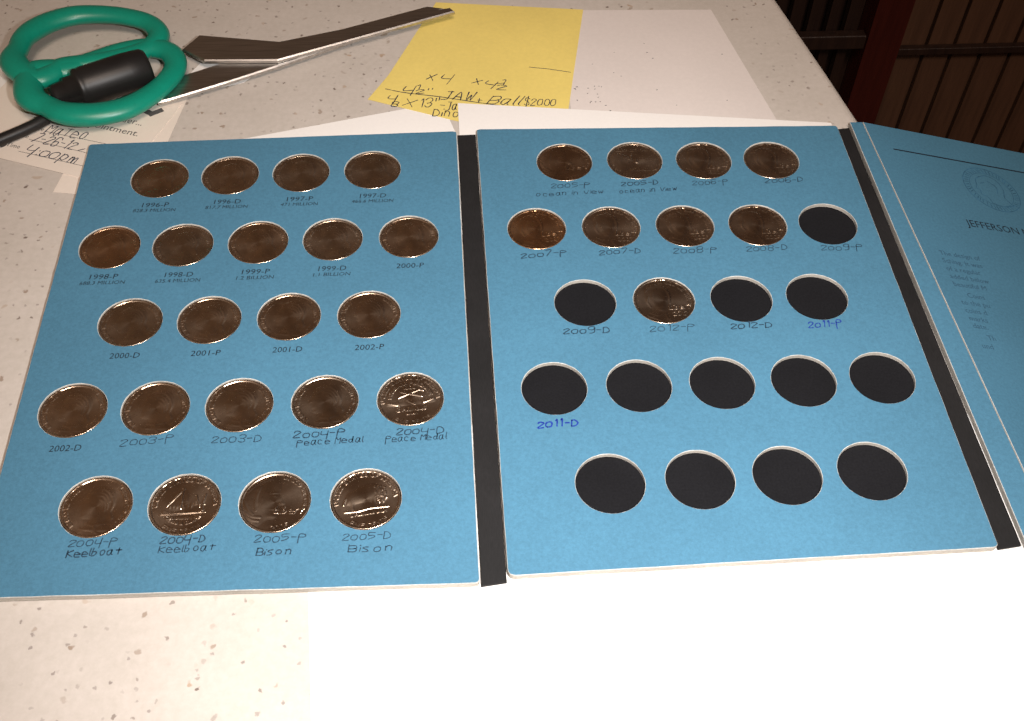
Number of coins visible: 31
